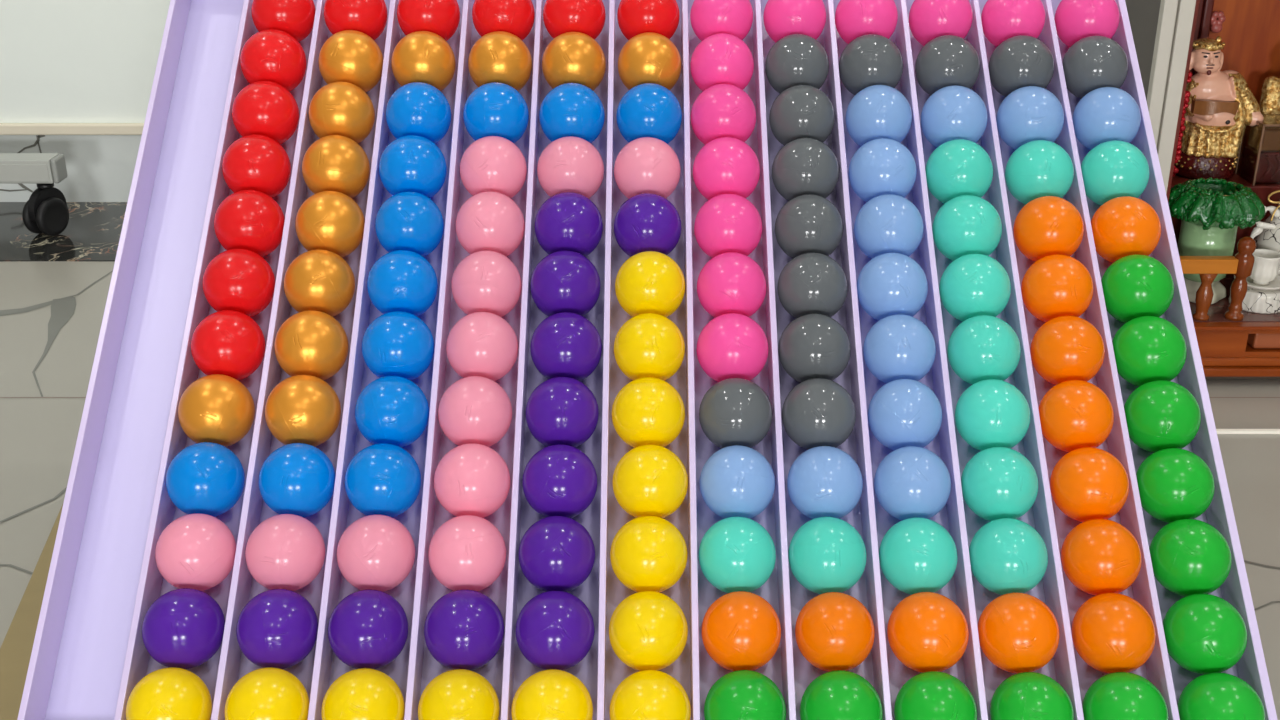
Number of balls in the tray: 144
